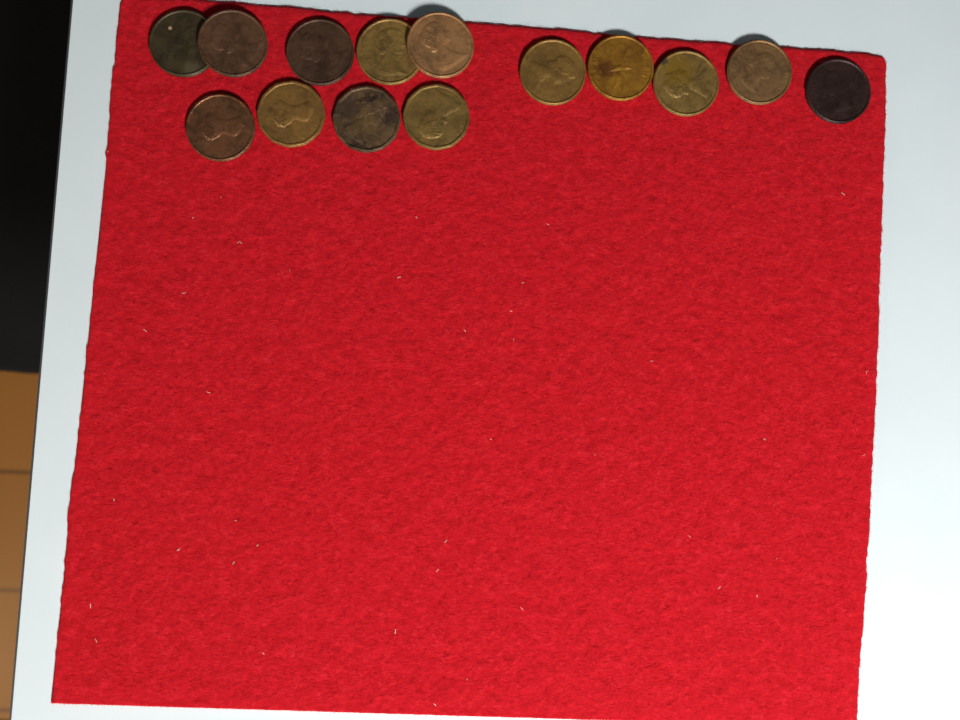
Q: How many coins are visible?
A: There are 14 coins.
